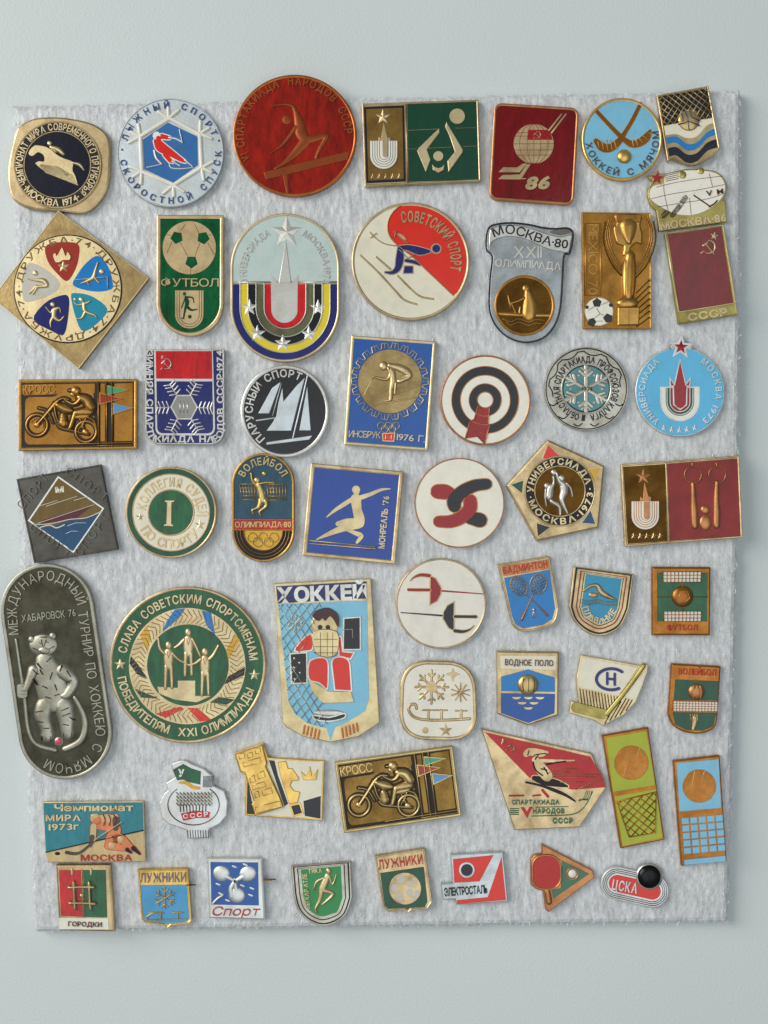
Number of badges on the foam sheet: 55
